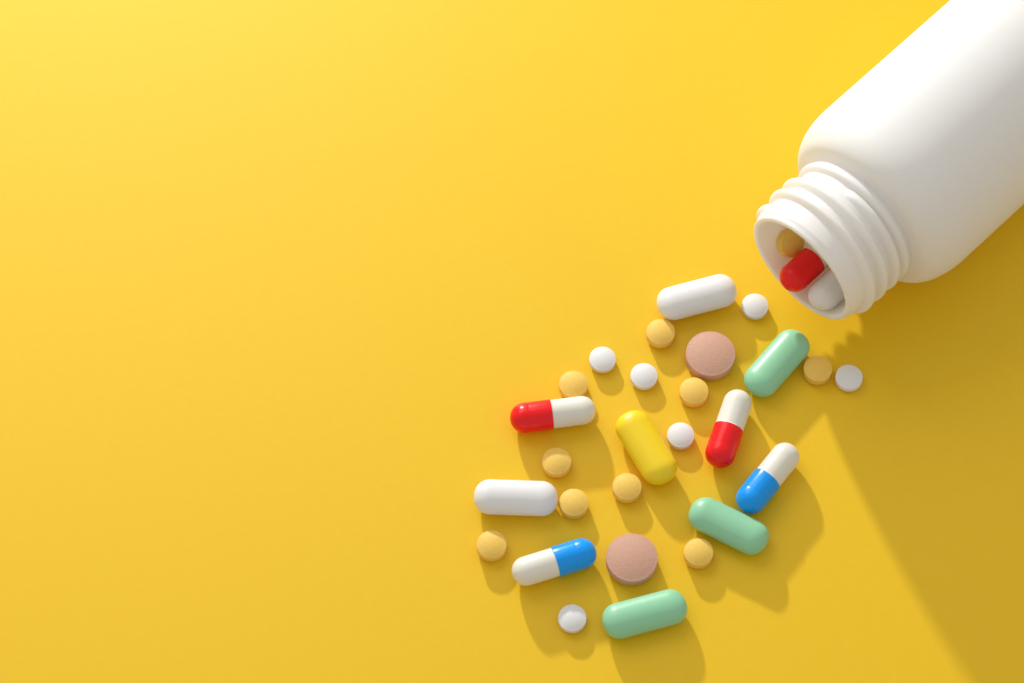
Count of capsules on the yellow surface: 12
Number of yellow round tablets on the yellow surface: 10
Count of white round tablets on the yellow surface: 6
